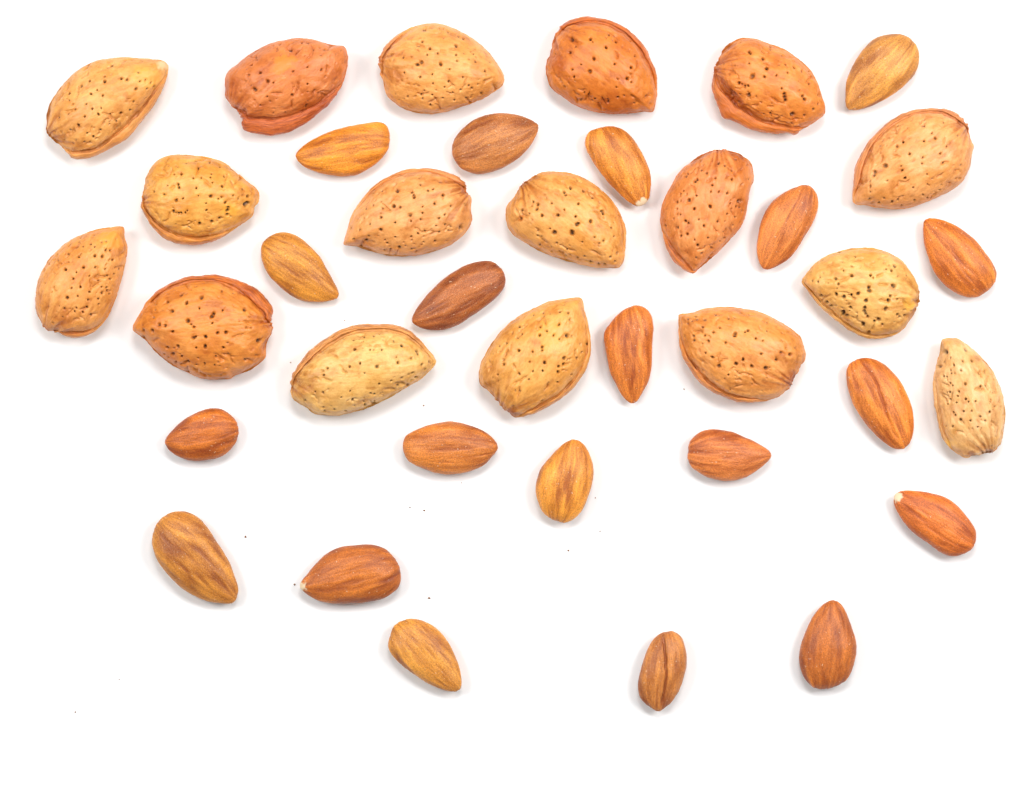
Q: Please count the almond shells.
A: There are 17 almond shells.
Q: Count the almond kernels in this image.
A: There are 20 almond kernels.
